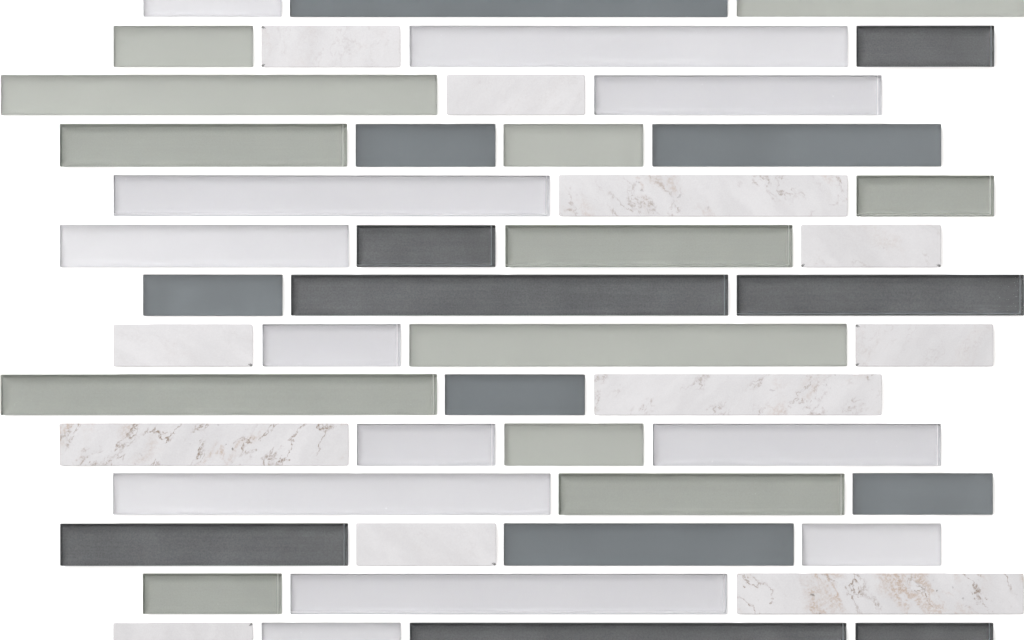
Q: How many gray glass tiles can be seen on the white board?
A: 14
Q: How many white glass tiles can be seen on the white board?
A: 12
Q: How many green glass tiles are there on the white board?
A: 12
